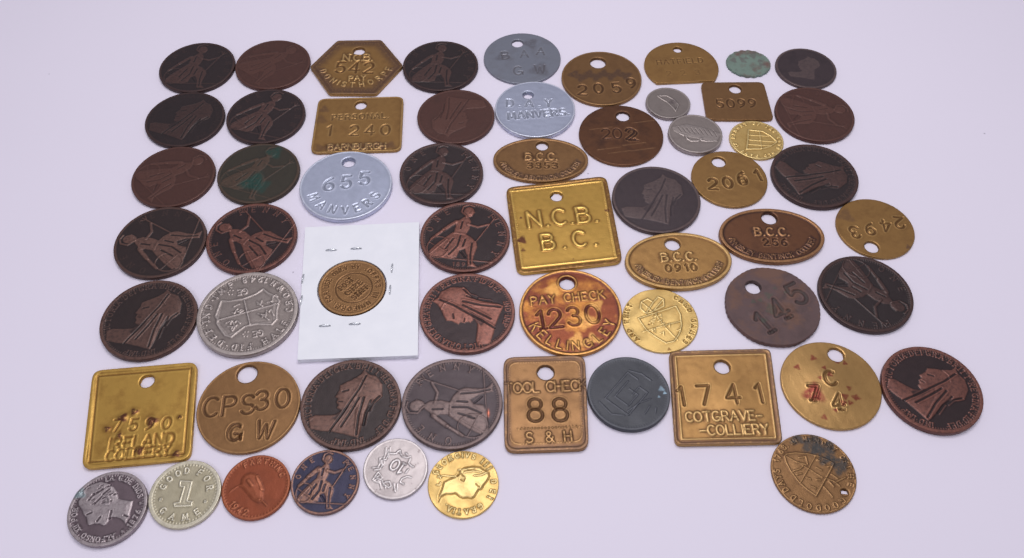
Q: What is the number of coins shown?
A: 36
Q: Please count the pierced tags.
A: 23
